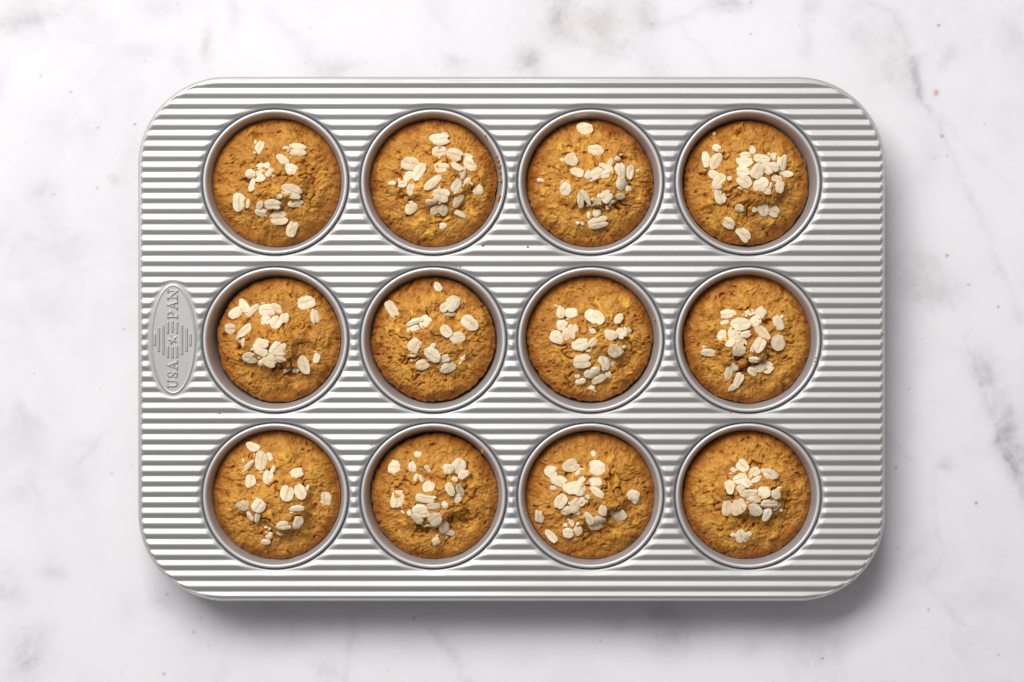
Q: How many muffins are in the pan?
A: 12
